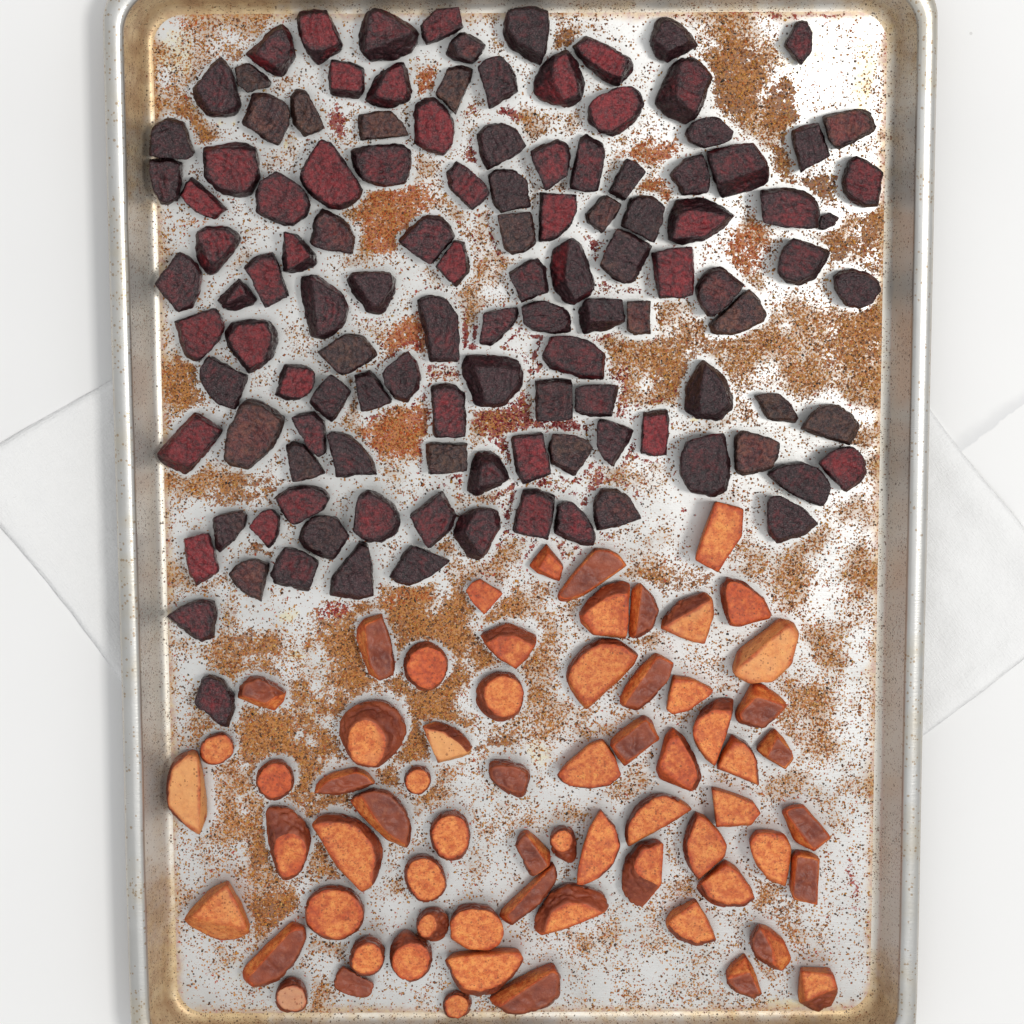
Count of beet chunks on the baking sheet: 120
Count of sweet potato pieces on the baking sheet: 66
